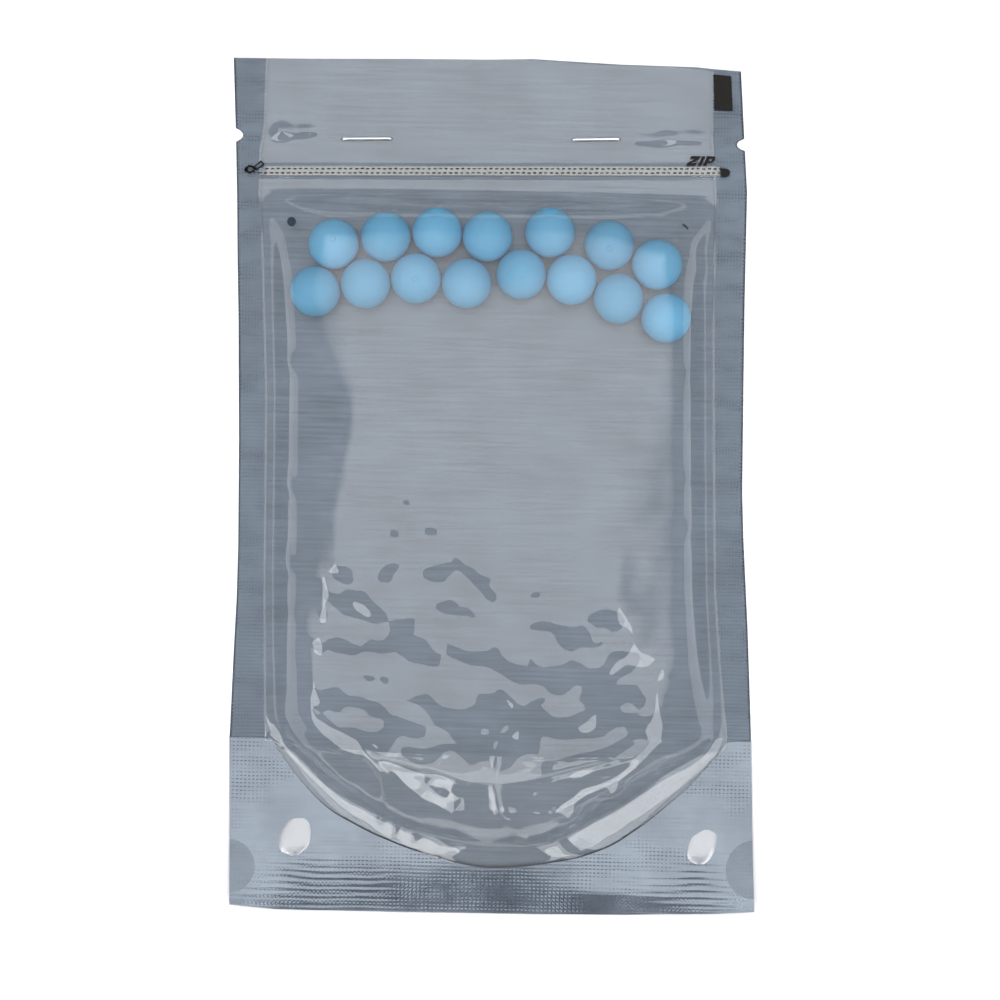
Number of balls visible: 15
